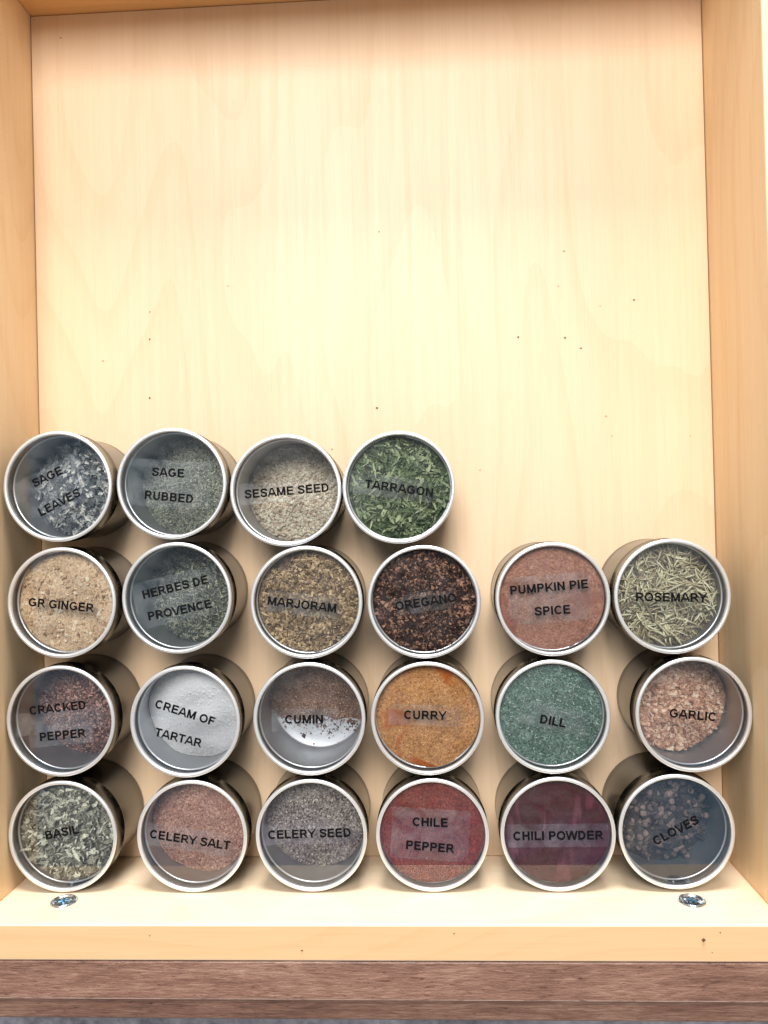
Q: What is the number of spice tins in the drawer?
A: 22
